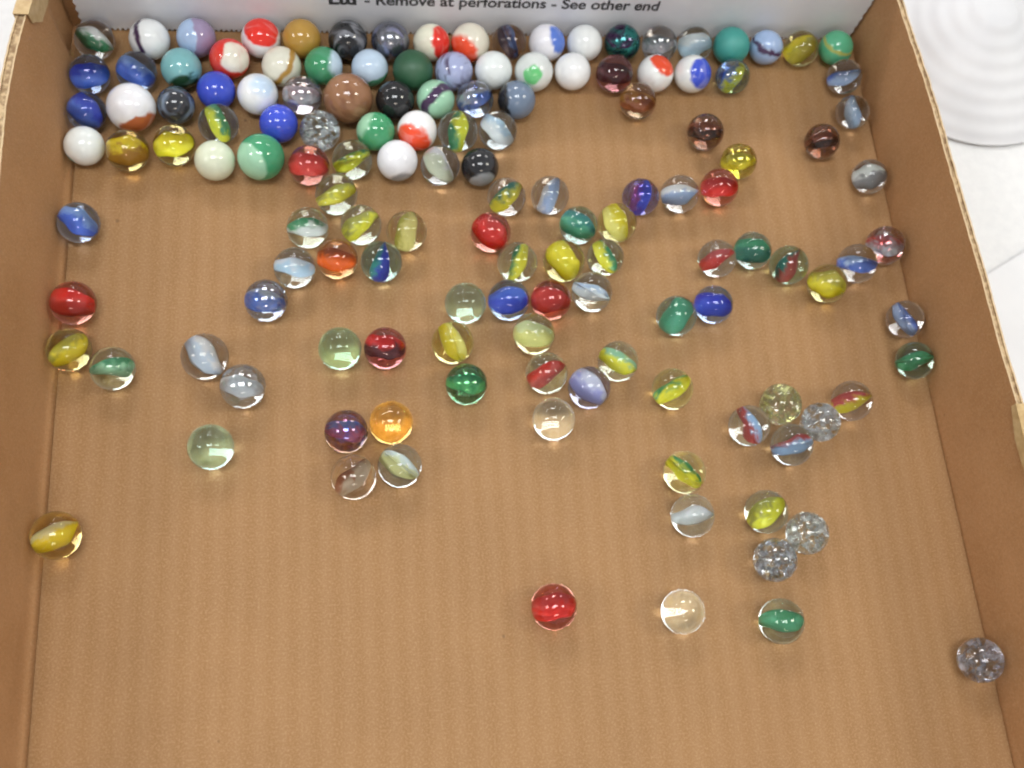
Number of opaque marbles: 42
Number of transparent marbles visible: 97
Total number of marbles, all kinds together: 139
